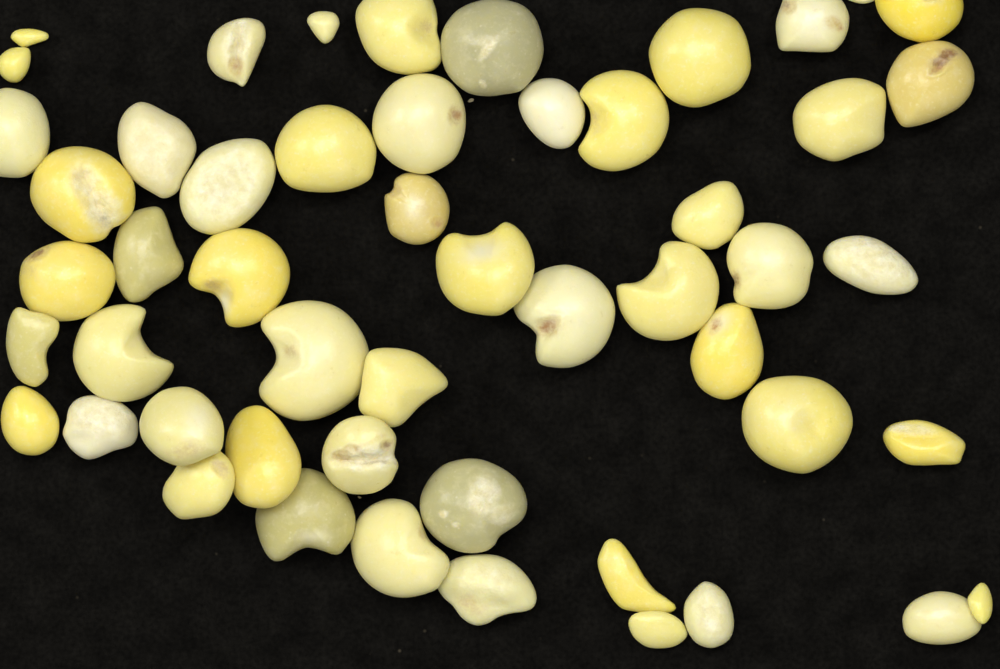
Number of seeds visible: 52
